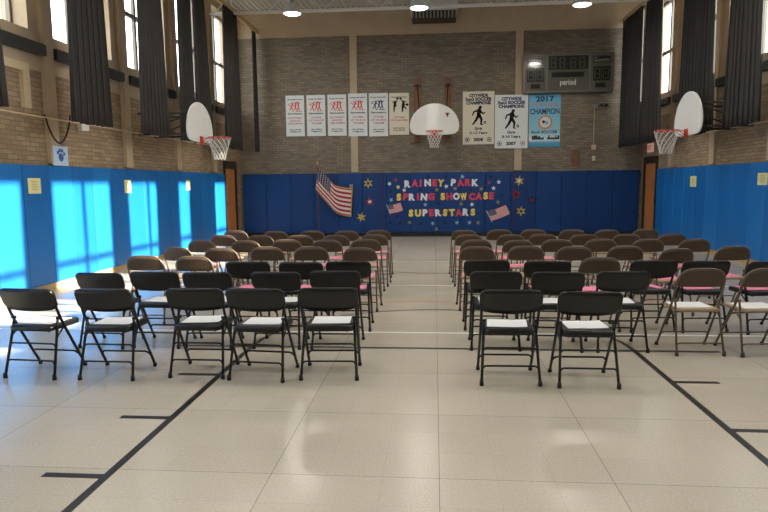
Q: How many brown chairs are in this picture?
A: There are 49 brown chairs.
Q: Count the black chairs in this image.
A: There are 23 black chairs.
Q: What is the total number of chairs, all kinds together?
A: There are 72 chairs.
